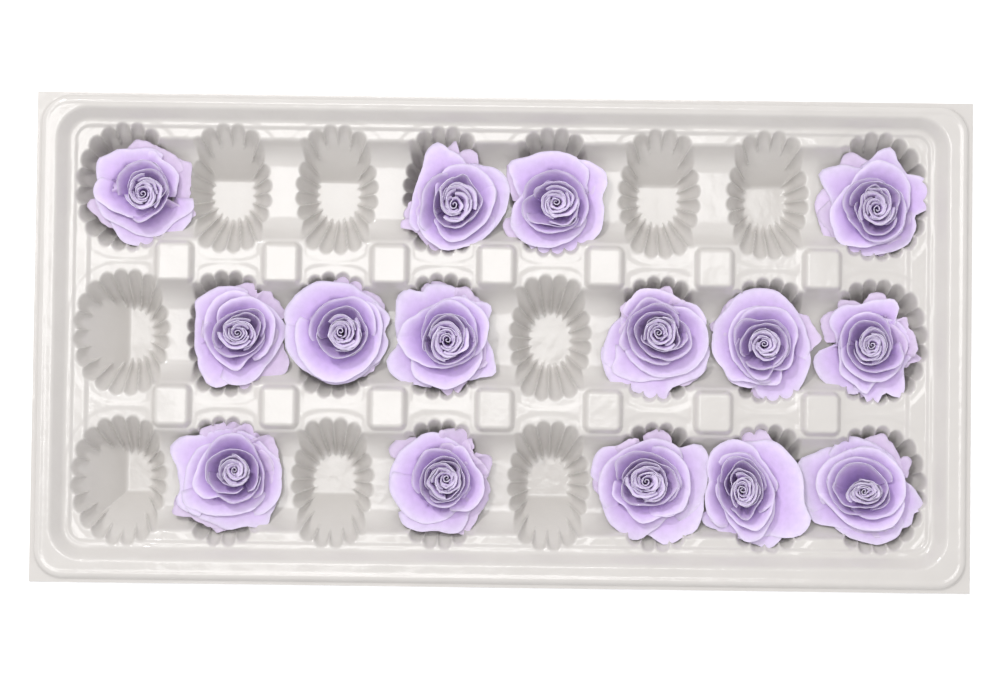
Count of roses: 15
